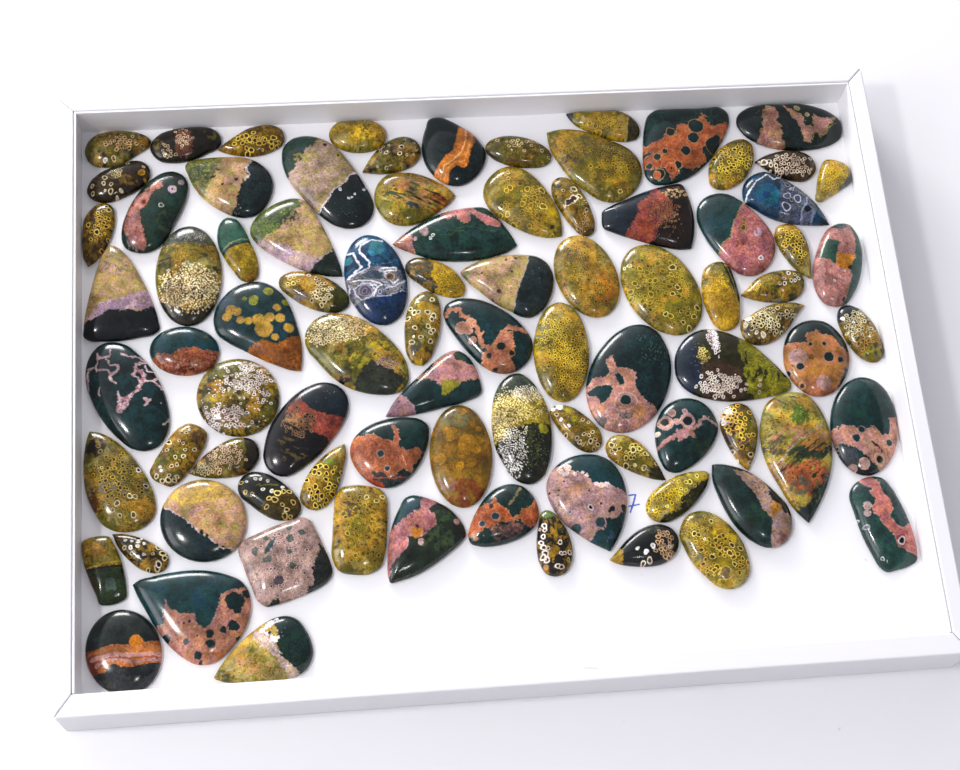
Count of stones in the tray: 86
